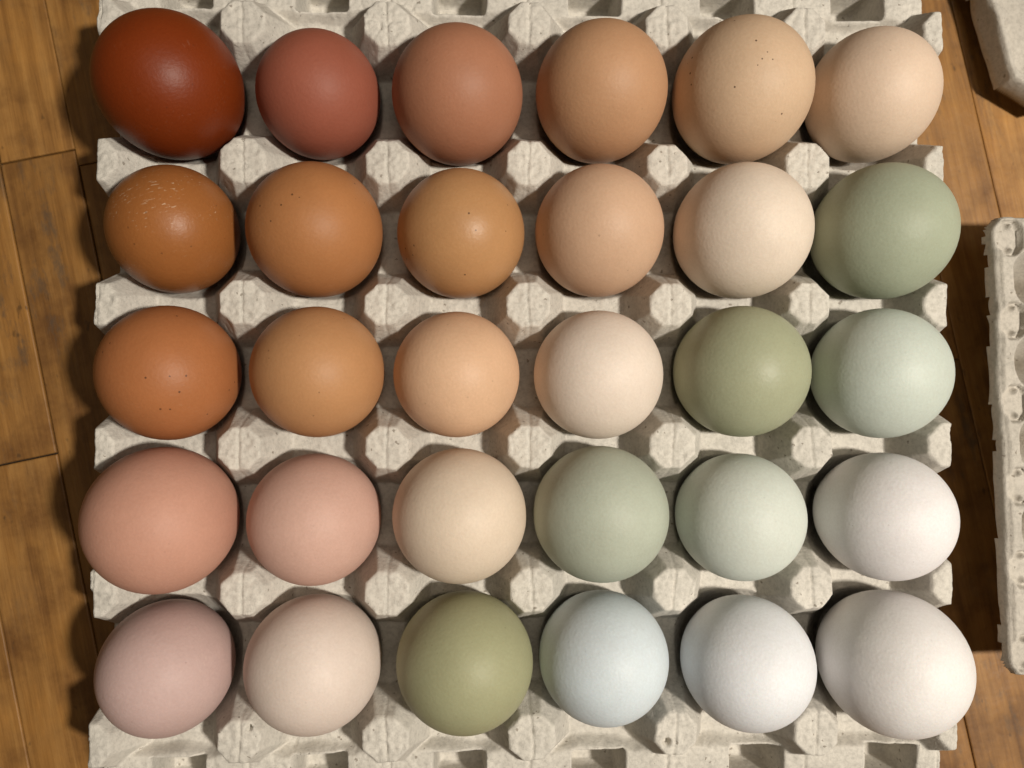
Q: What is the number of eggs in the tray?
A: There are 30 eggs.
